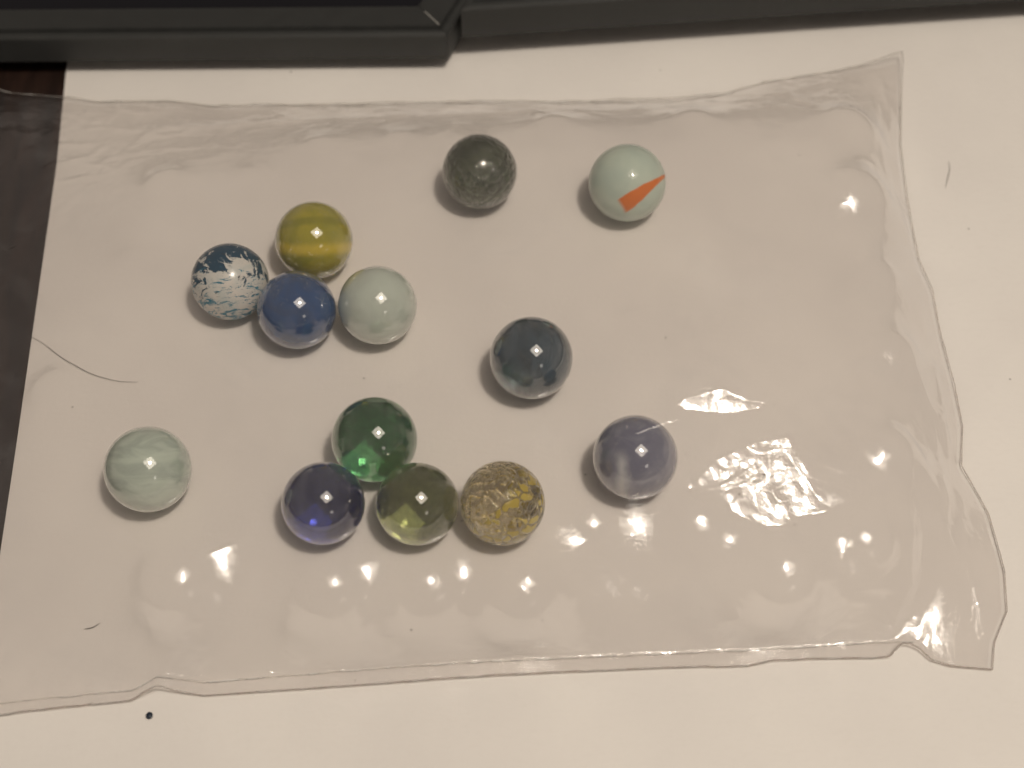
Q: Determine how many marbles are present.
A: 13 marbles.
